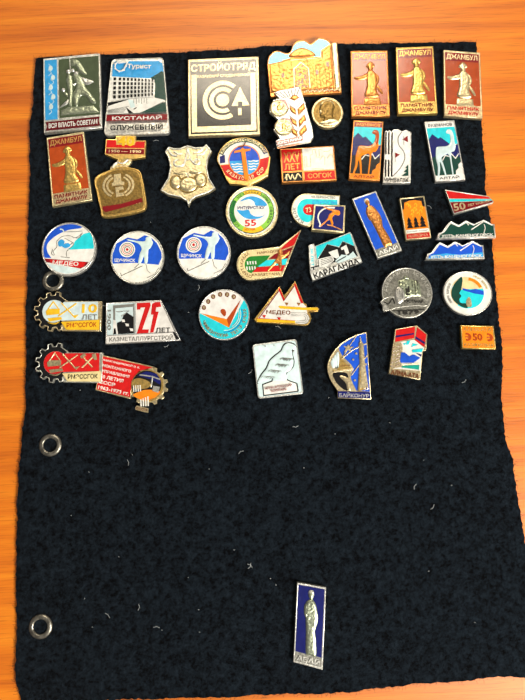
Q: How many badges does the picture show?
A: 42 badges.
